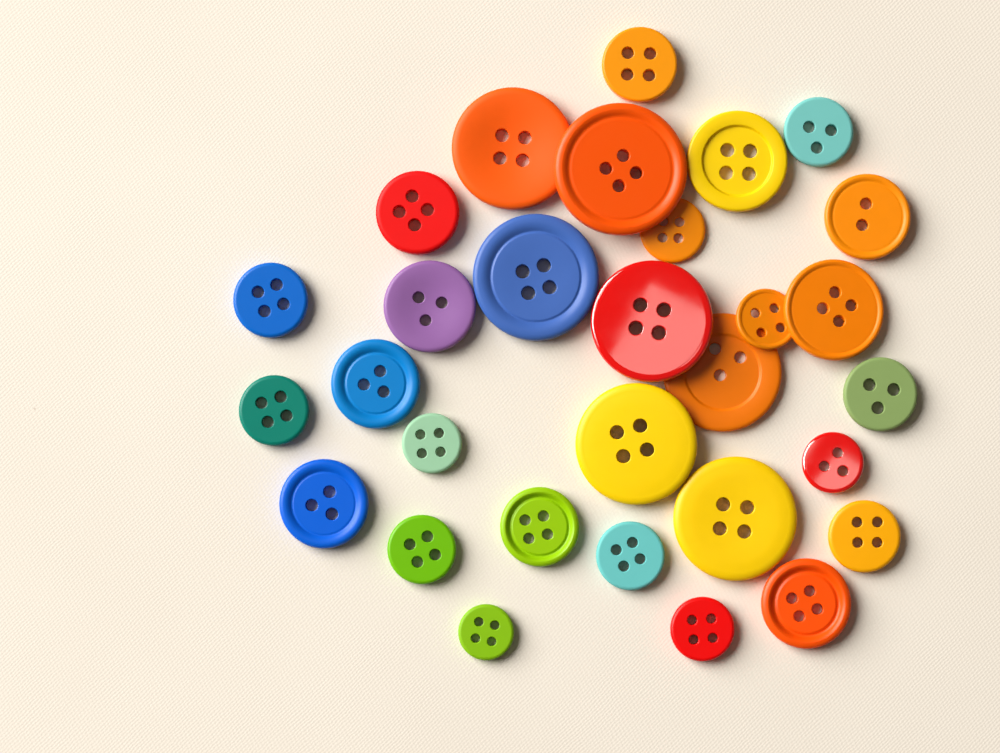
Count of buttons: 30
